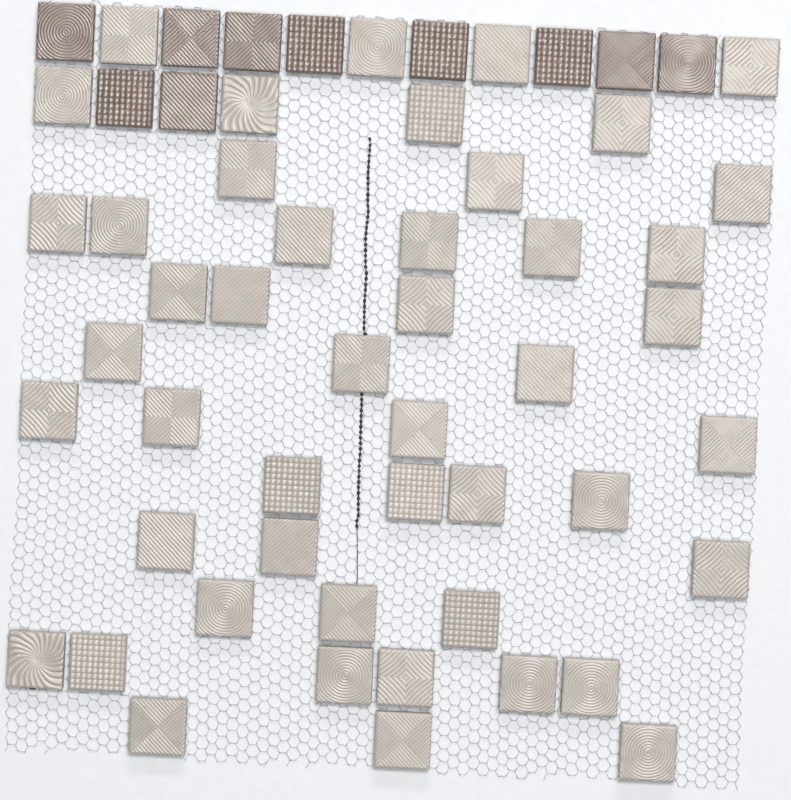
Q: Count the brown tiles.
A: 10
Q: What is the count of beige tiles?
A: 47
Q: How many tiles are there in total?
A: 57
